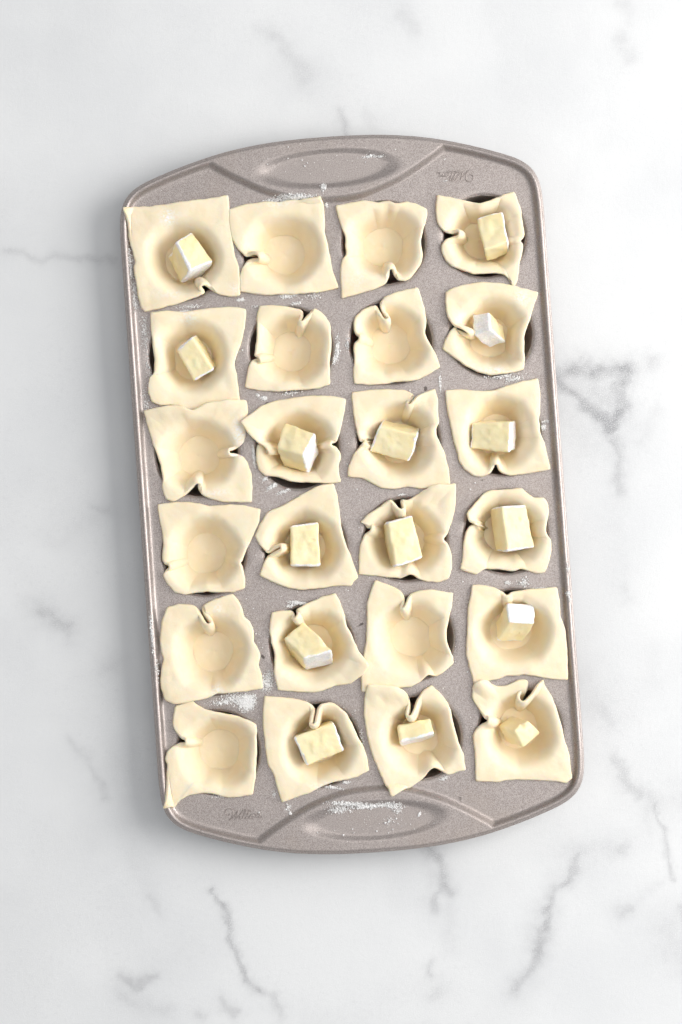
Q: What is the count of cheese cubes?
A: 15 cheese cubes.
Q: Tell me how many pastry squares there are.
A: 24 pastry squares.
